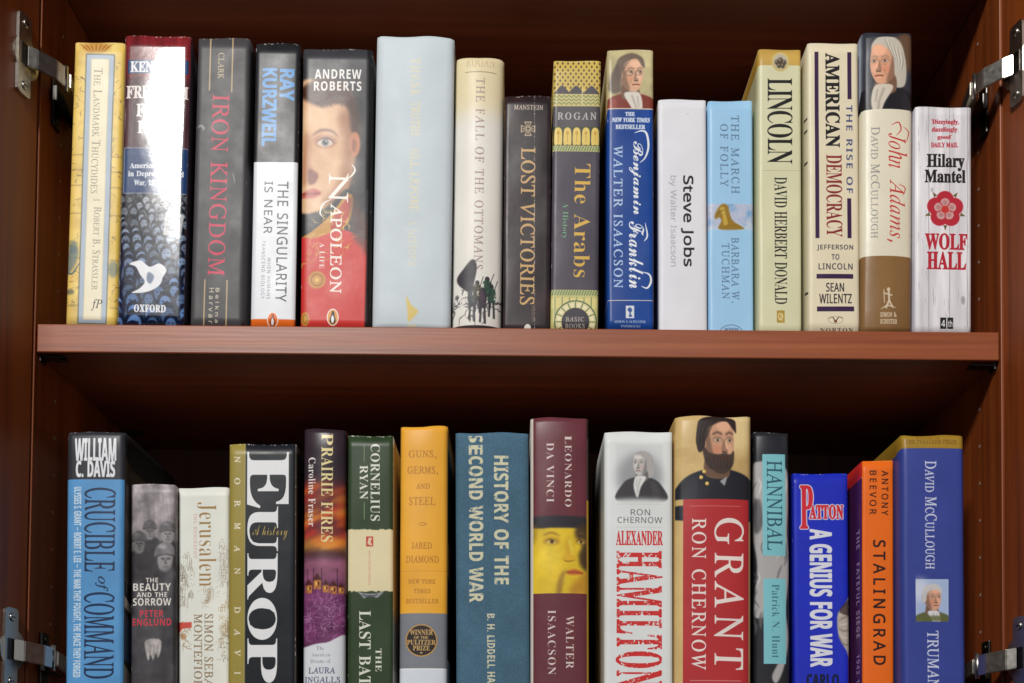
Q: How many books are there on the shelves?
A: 31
